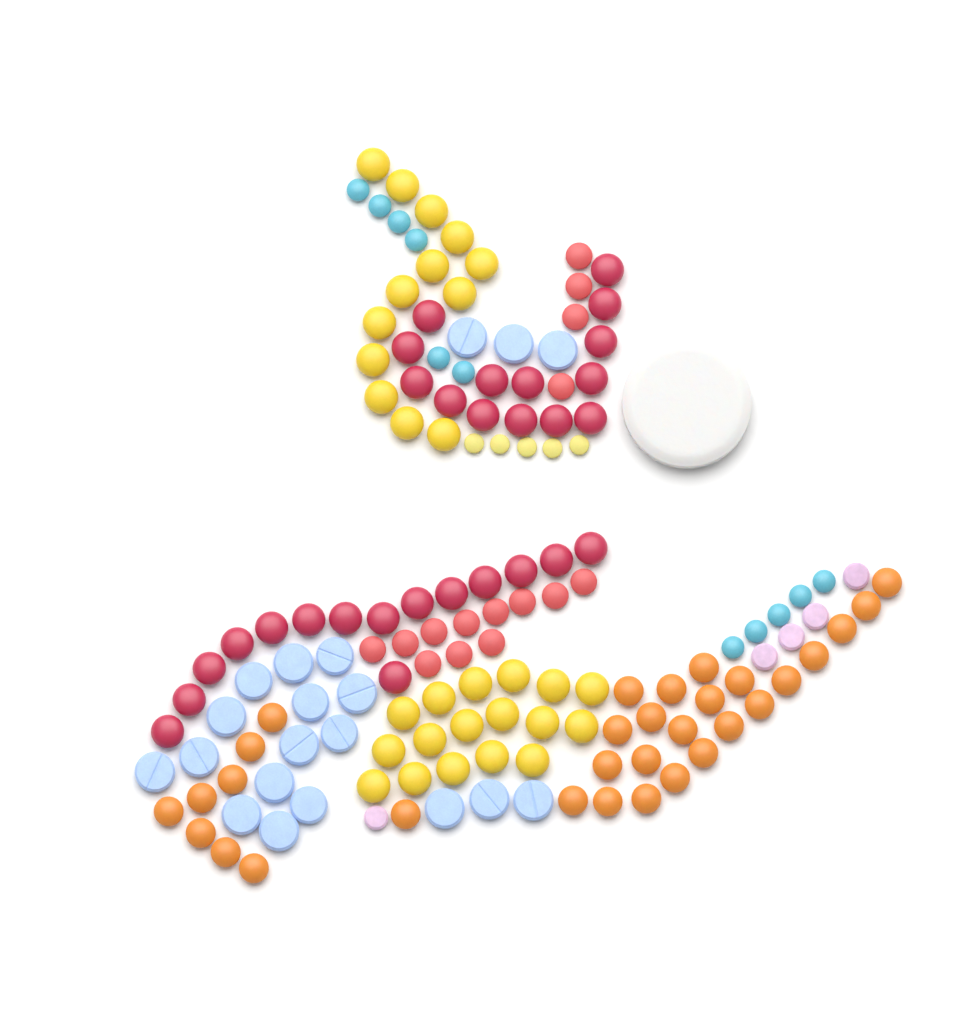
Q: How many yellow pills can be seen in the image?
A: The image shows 35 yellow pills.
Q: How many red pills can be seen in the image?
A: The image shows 44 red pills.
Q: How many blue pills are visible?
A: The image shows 31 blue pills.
